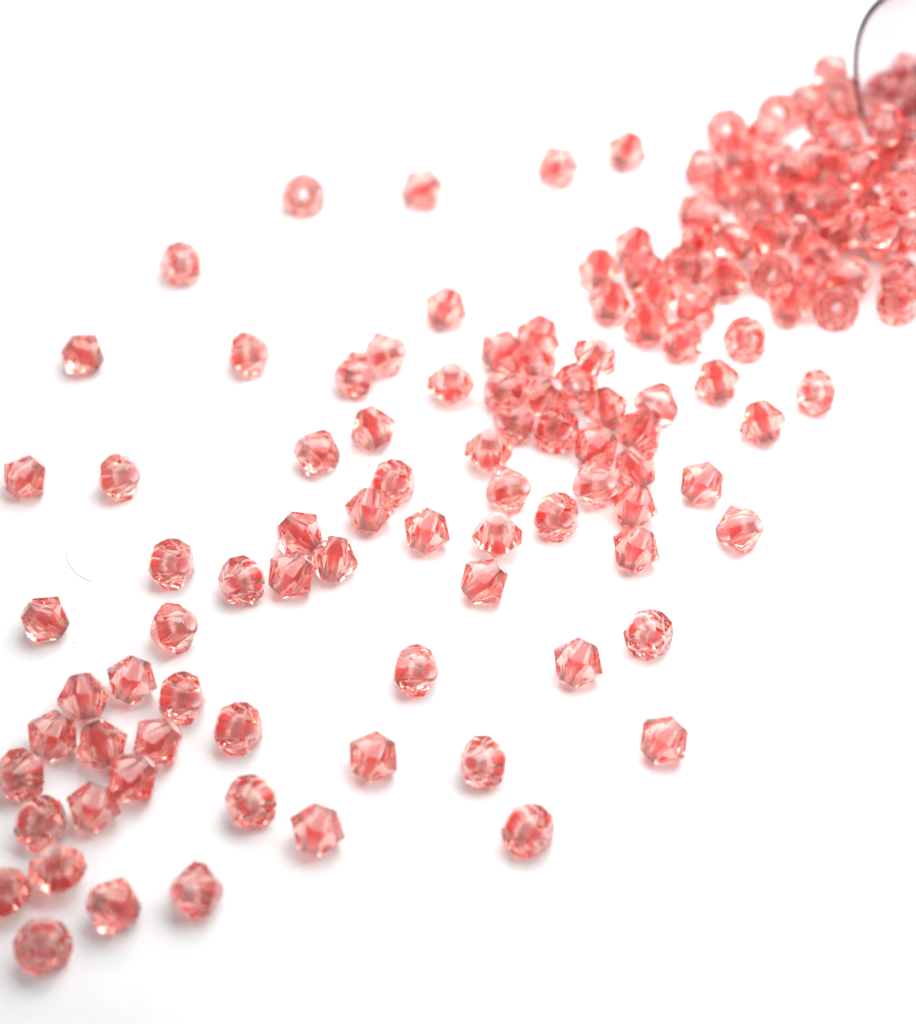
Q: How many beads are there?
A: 145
